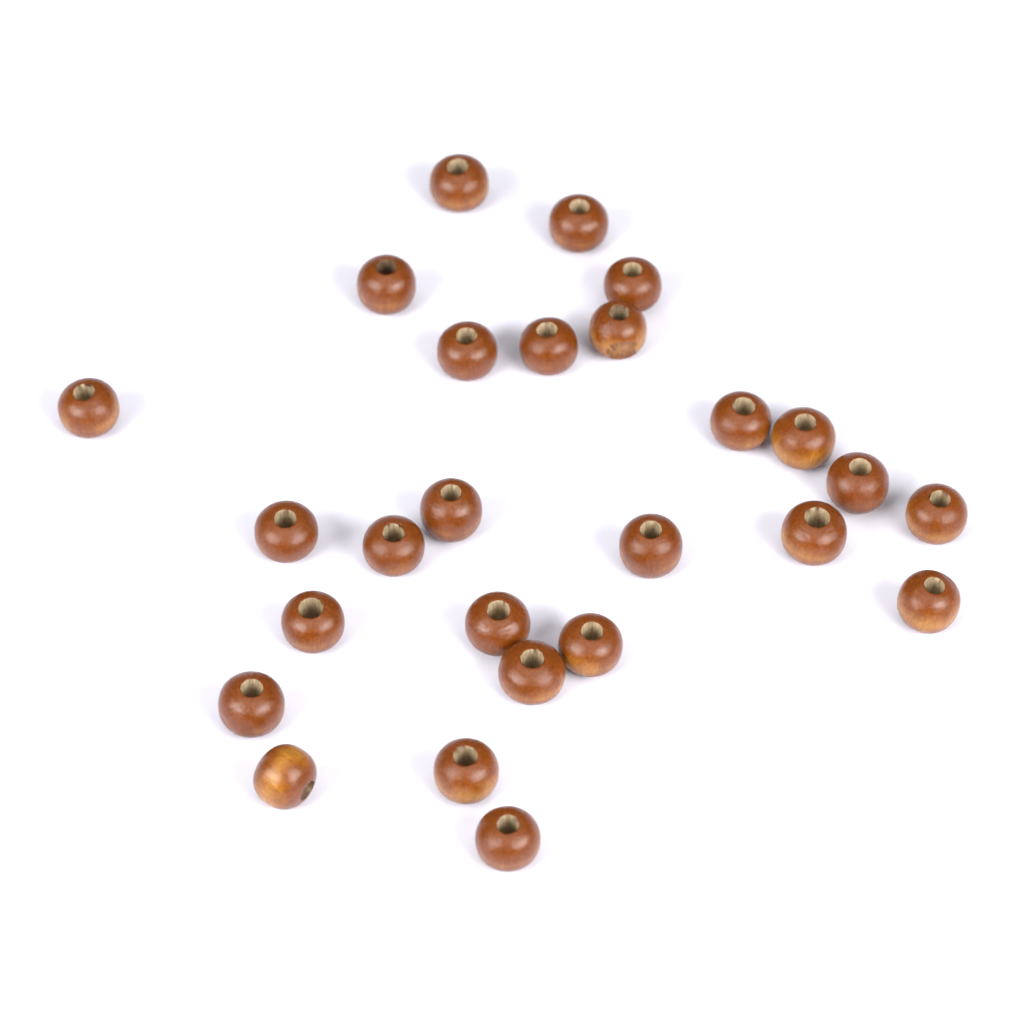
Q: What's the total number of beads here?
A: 26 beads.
